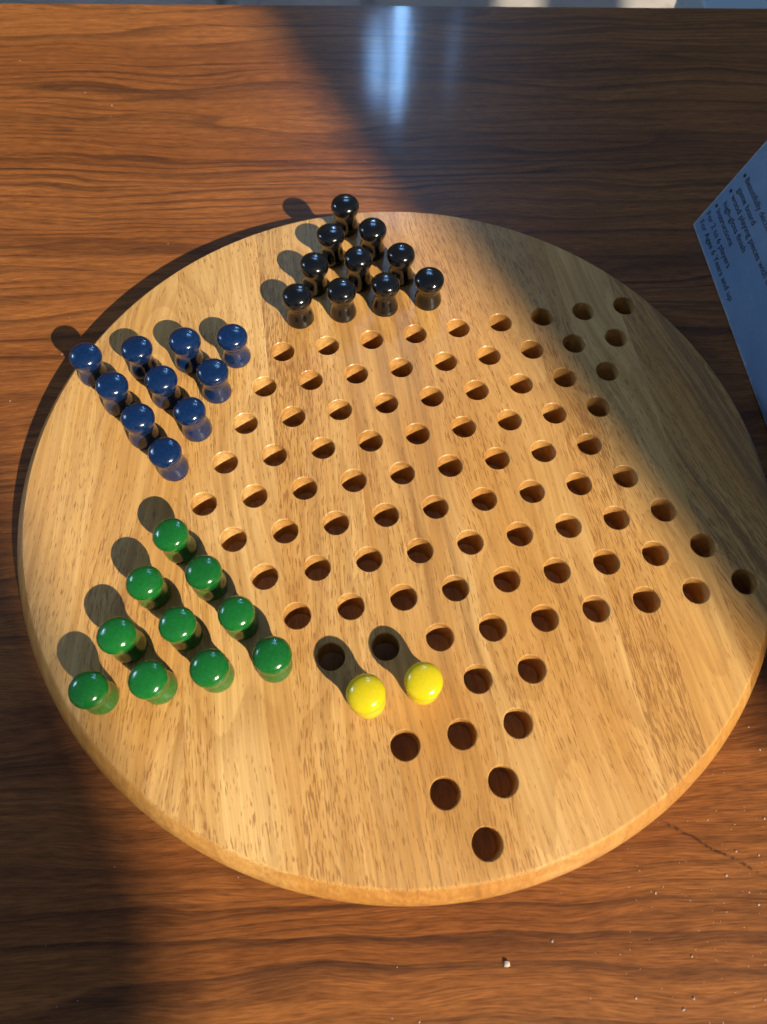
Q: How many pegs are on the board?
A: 32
